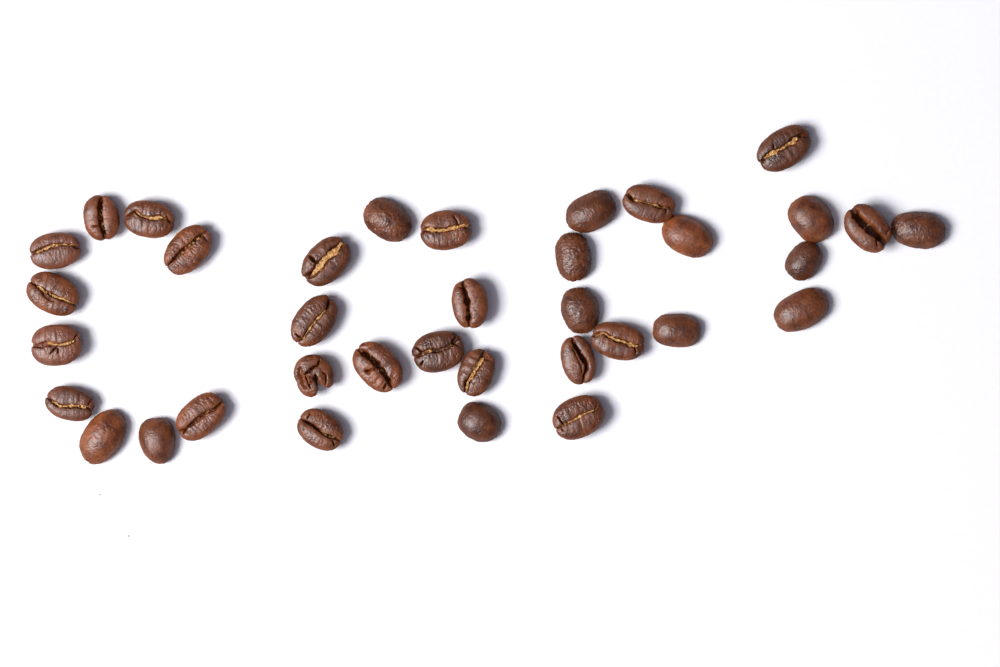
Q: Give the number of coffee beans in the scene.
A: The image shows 36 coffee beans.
